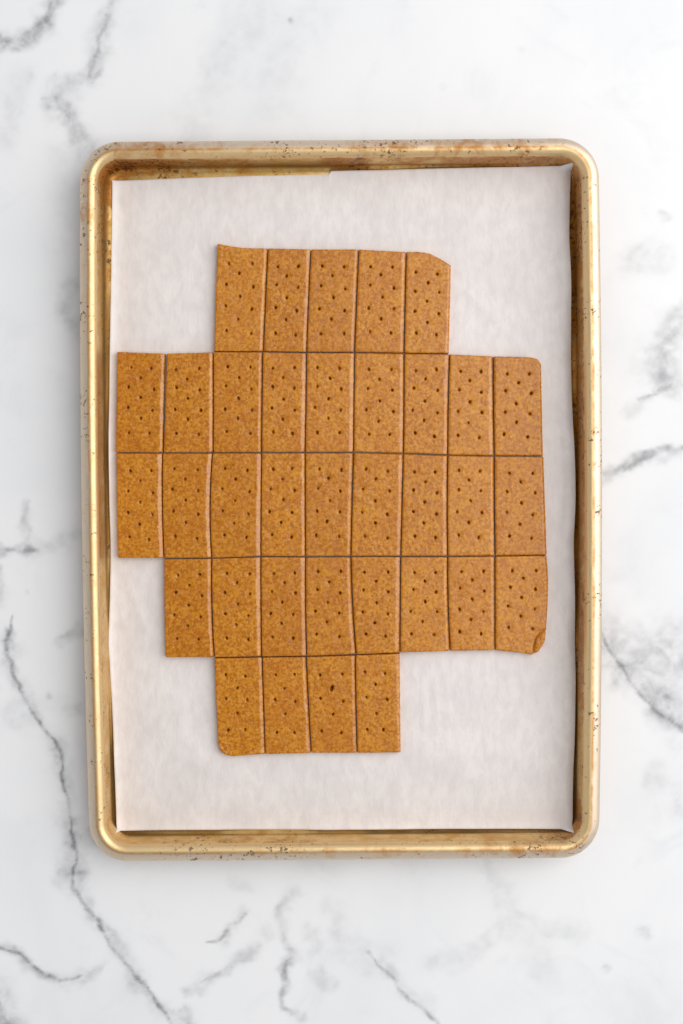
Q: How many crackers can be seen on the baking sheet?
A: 35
